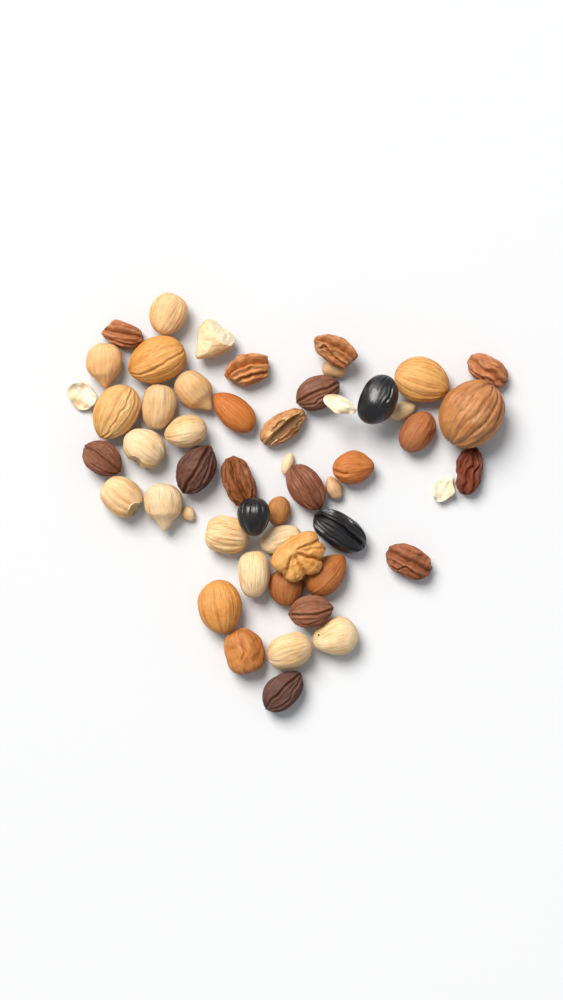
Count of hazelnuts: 14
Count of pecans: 14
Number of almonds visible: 11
